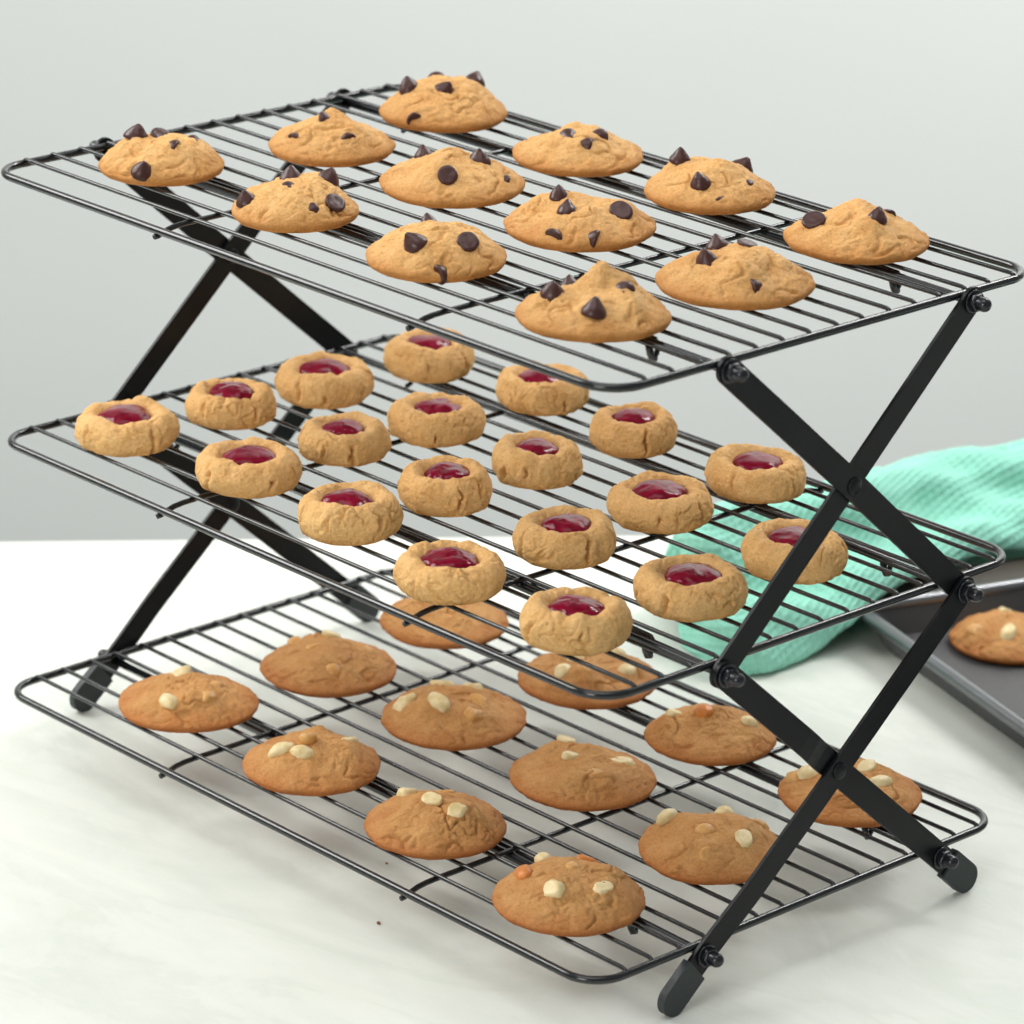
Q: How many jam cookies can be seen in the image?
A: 19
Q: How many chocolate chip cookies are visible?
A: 12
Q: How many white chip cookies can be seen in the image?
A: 13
